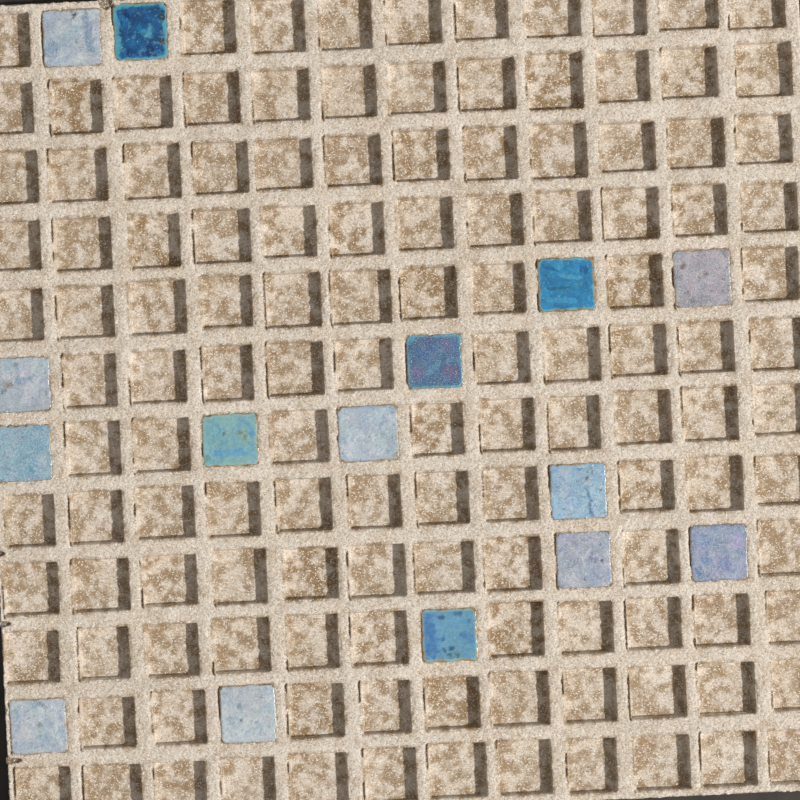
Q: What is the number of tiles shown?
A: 15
